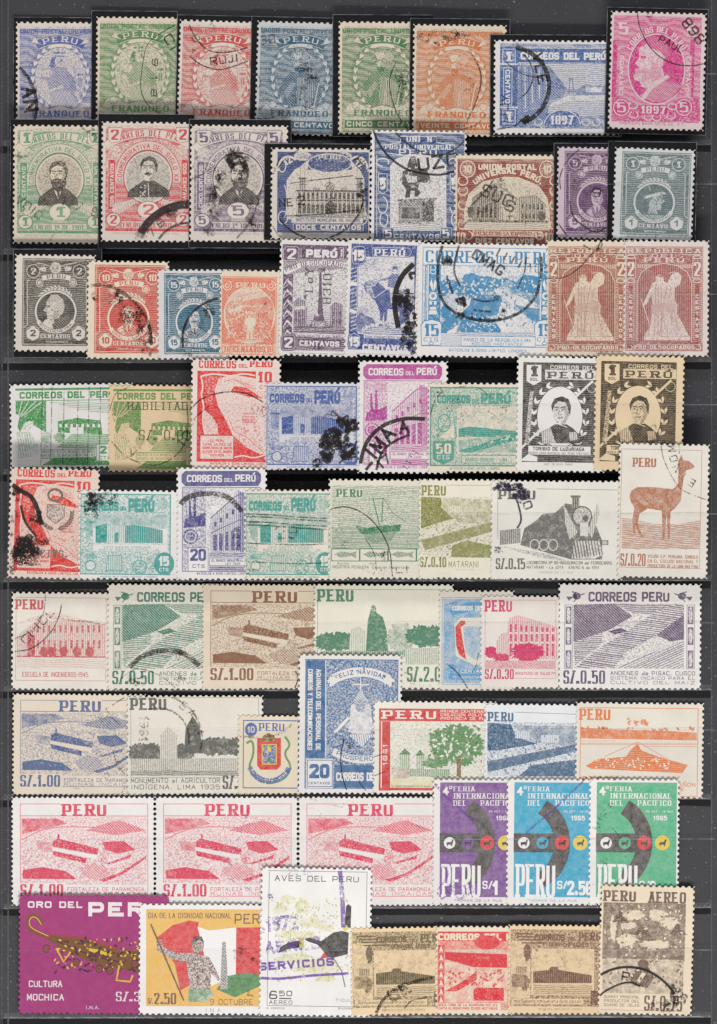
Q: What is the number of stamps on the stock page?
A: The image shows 68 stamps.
